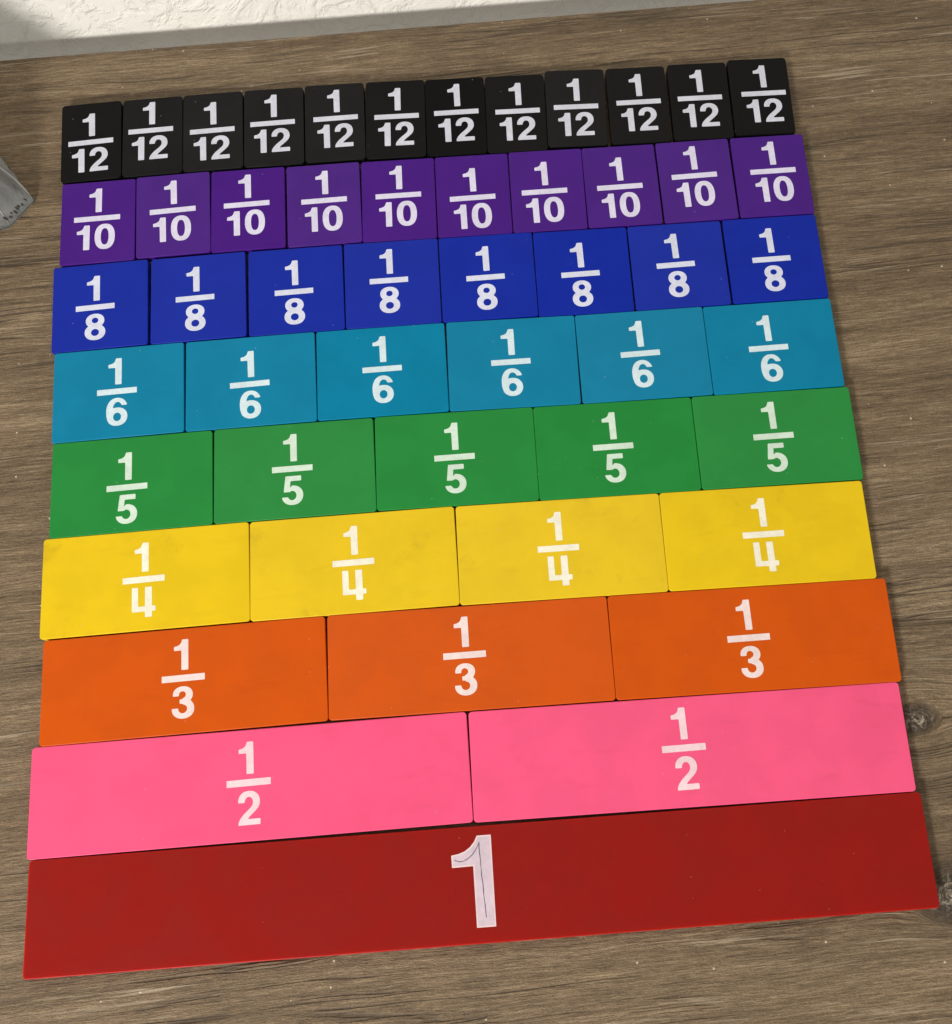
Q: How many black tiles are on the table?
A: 12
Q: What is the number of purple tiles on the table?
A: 10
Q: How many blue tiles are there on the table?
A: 8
